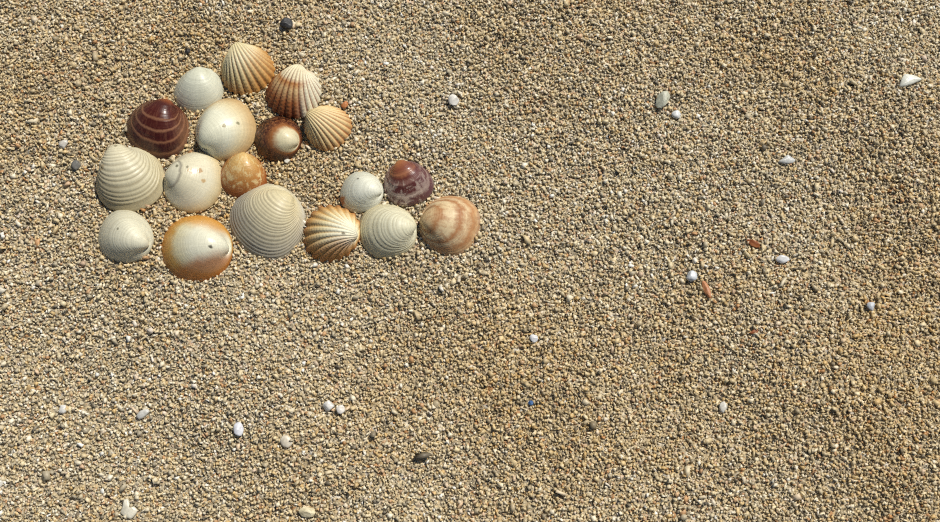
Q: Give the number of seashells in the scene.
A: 18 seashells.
